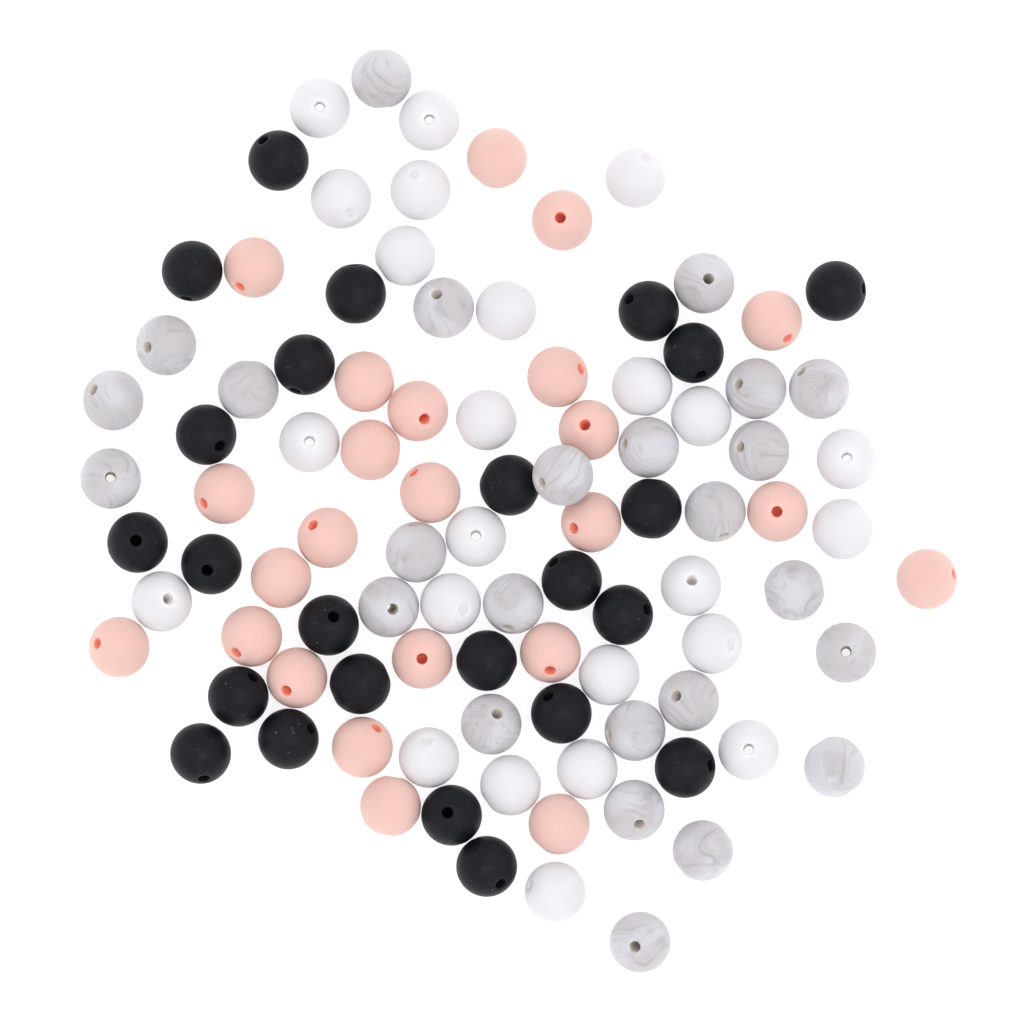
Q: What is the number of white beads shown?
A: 24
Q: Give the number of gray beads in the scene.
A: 25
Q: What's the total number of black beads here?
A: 24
